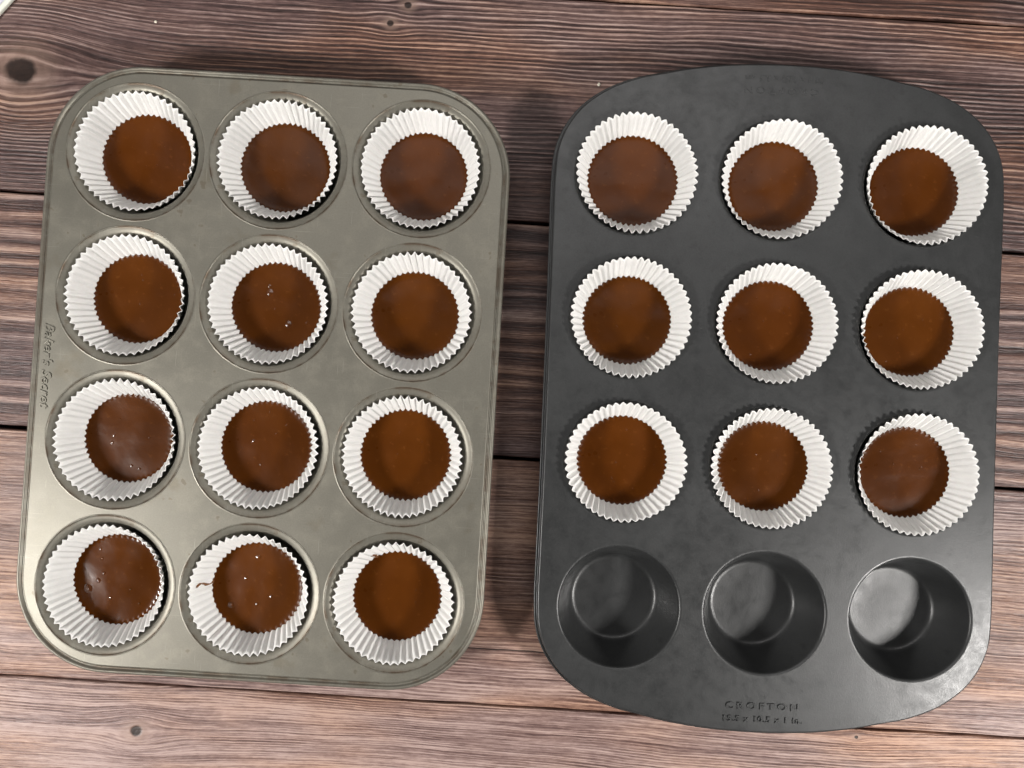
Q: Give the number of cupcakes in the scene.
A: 21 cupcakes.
